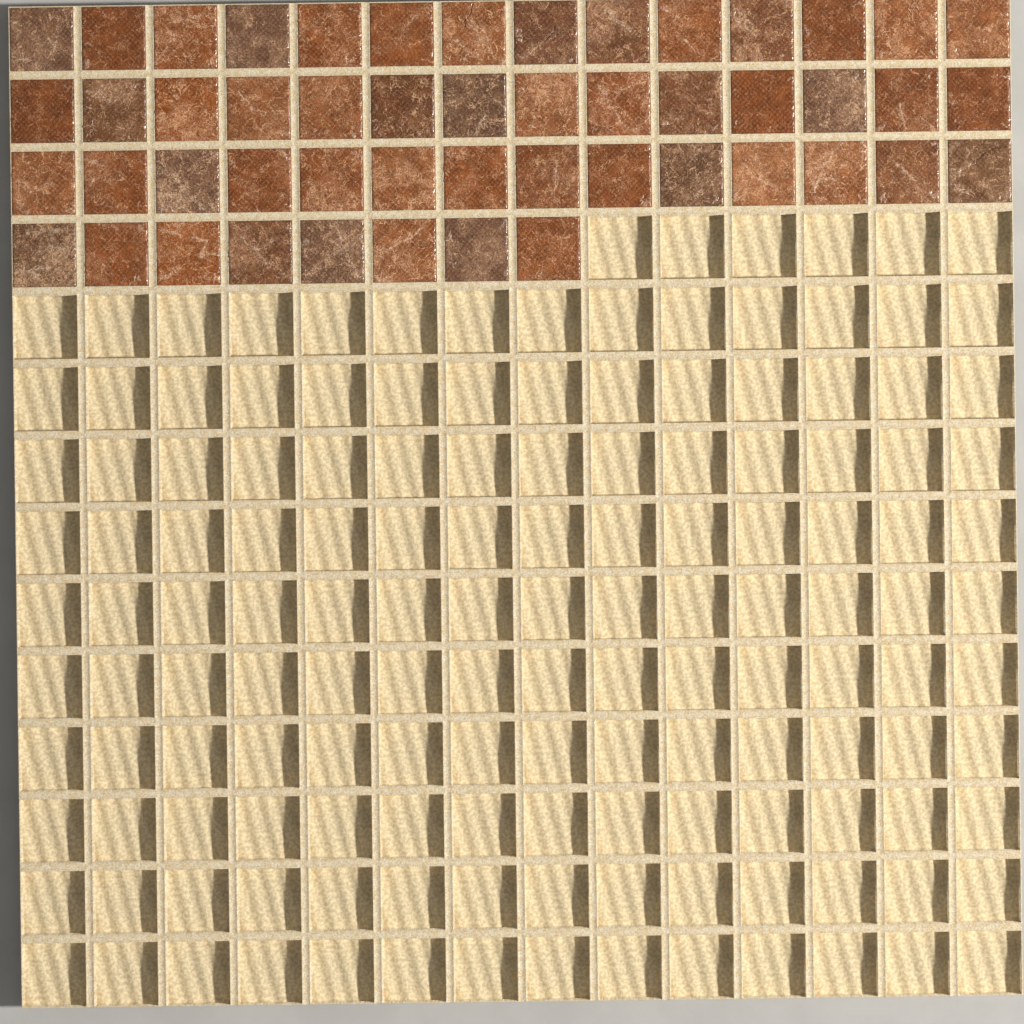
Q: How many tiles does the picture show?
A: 50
